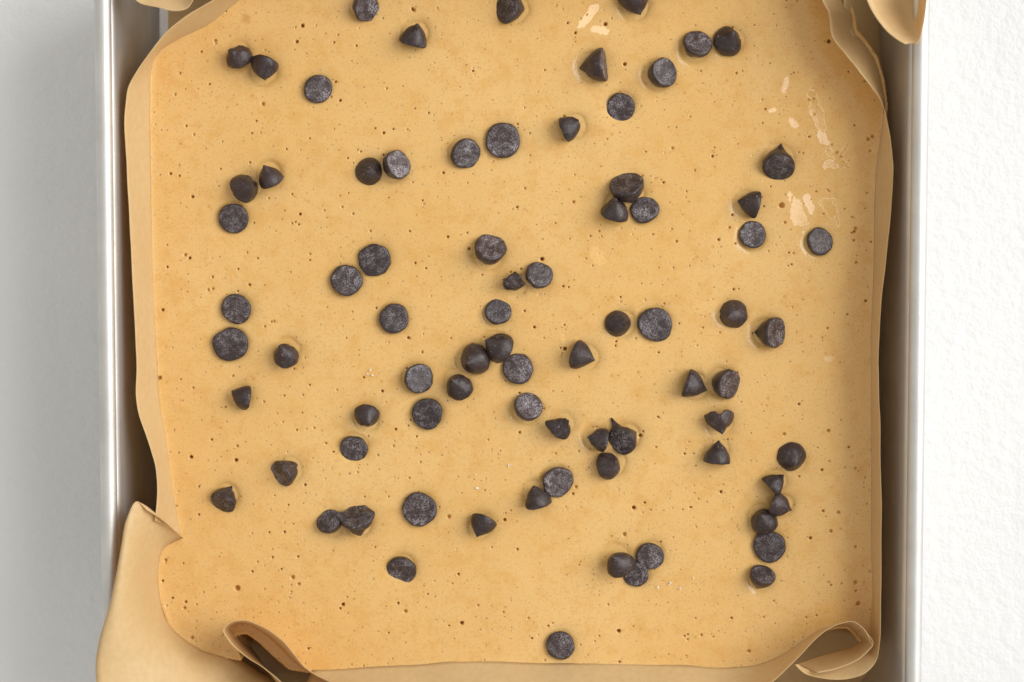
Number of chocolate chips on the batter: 79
